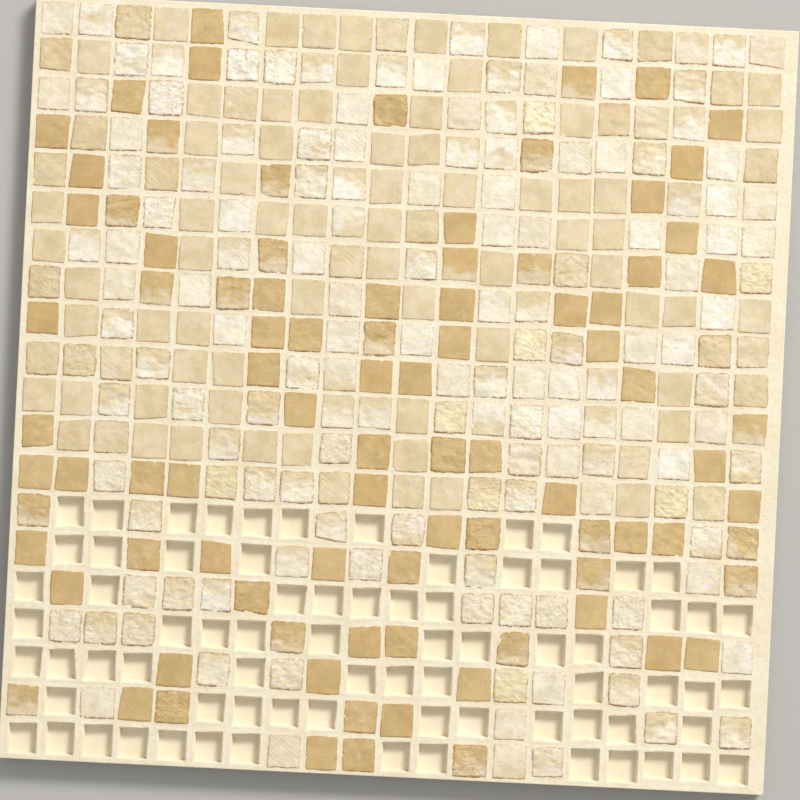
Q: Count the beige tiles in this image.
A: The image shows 97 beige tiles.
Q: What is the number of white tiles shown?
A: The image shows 140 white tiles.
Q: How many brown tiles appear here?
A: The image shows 89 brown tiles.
